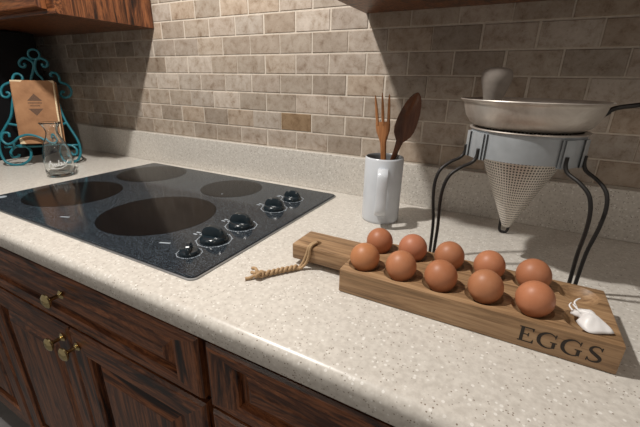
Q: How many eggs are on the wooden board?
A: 10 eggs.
